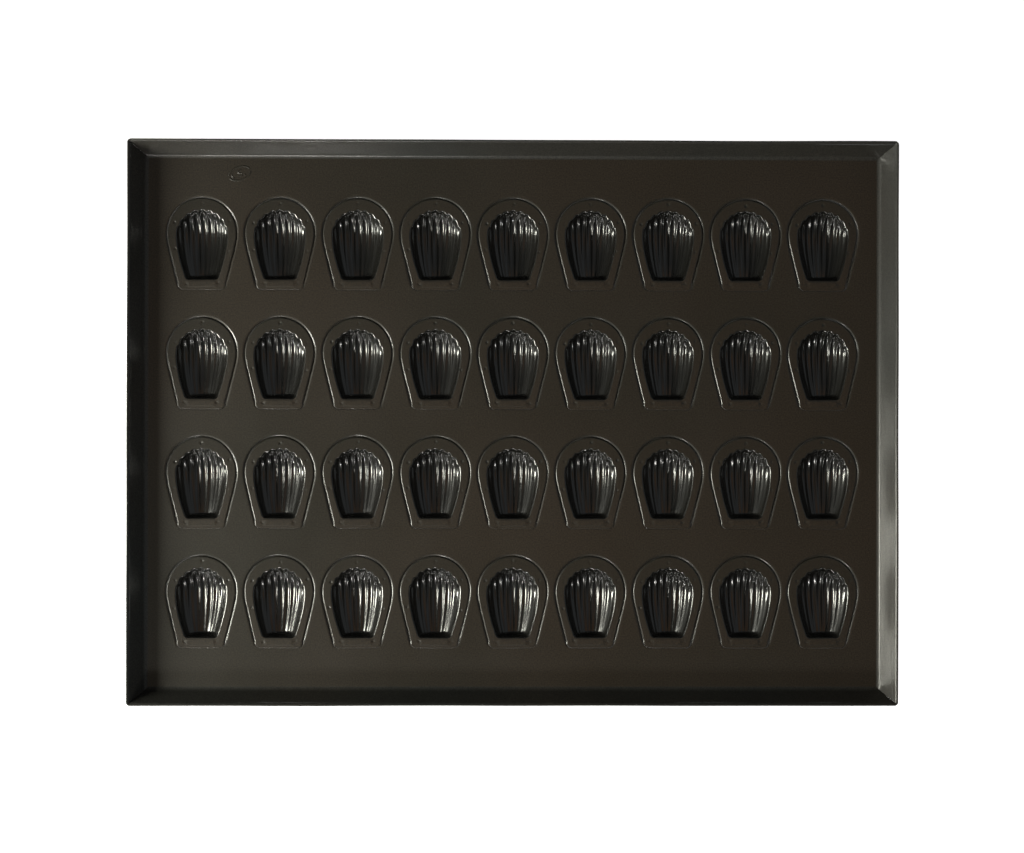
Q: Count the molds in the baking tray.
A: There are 36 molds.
